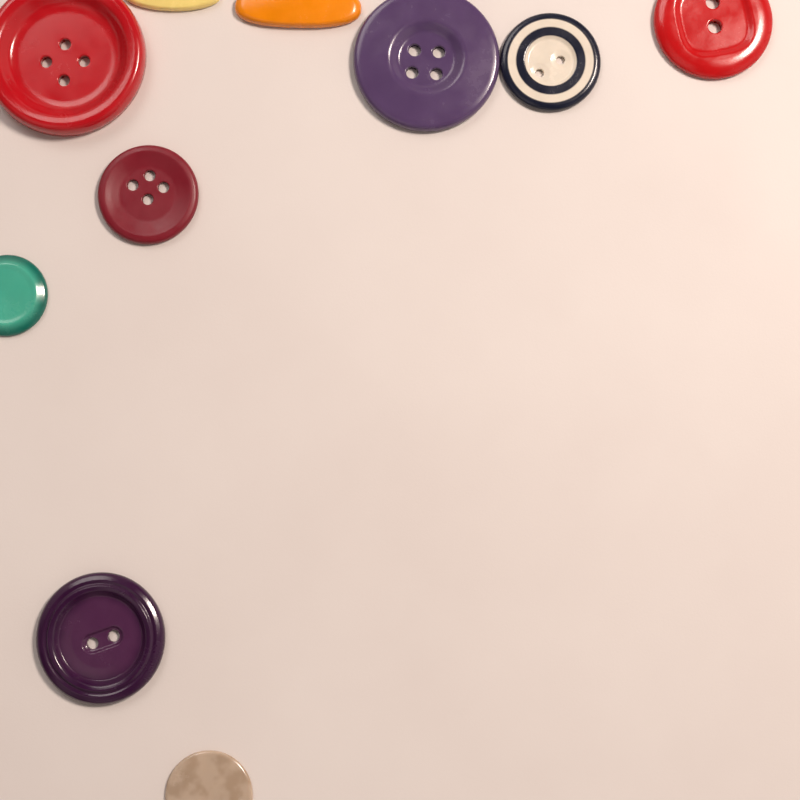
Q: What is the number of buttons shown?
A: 10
